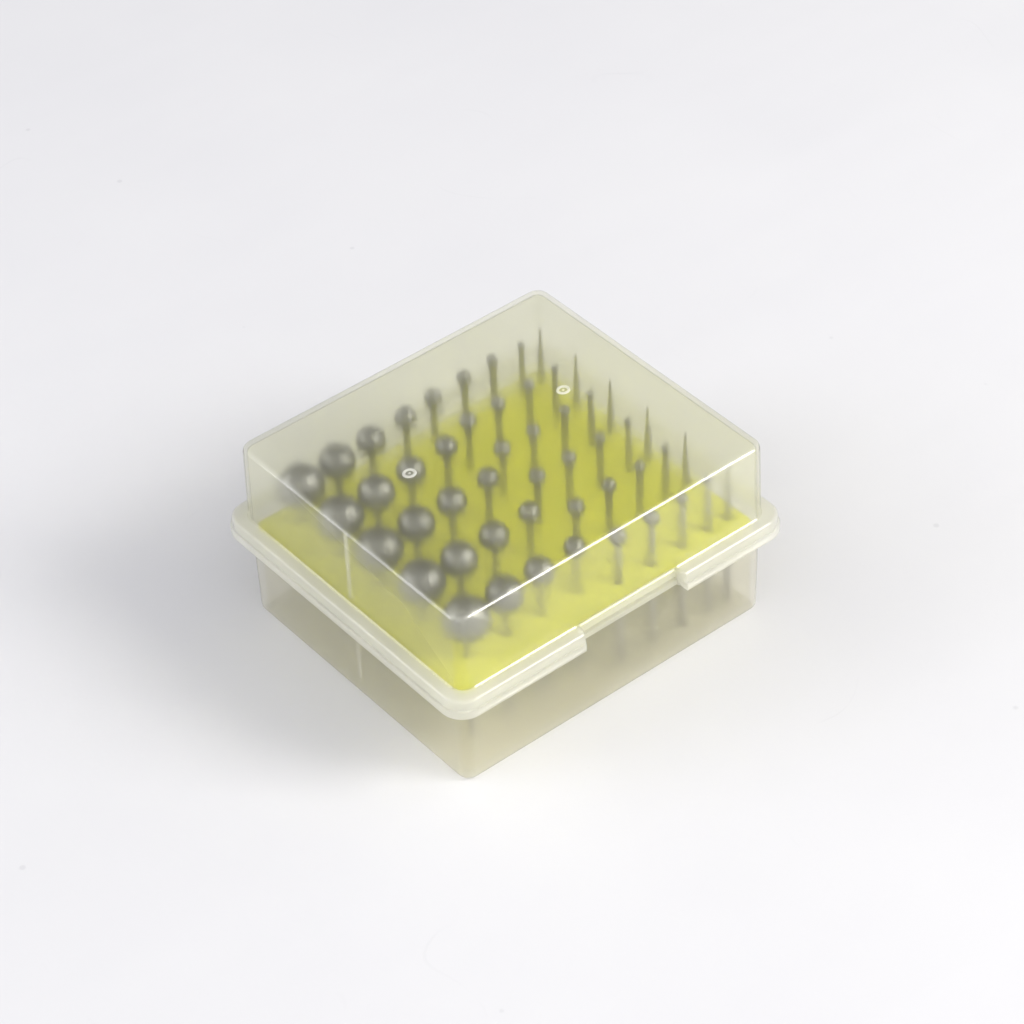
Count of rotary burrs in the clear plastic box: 50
